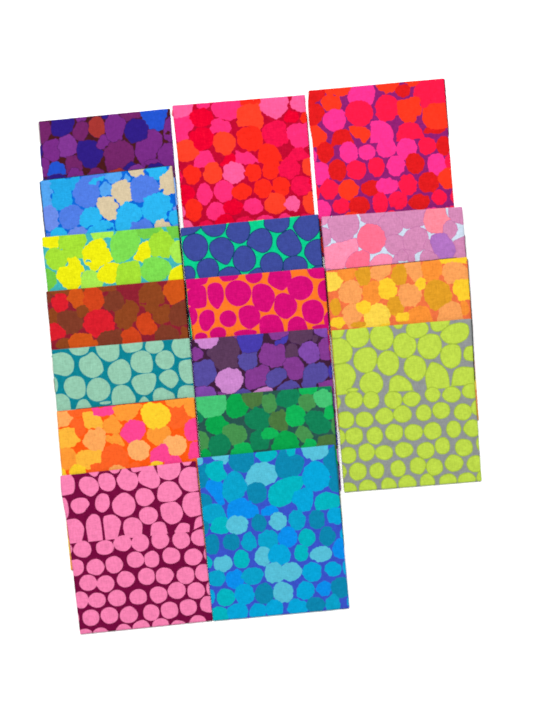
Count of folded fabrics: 17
